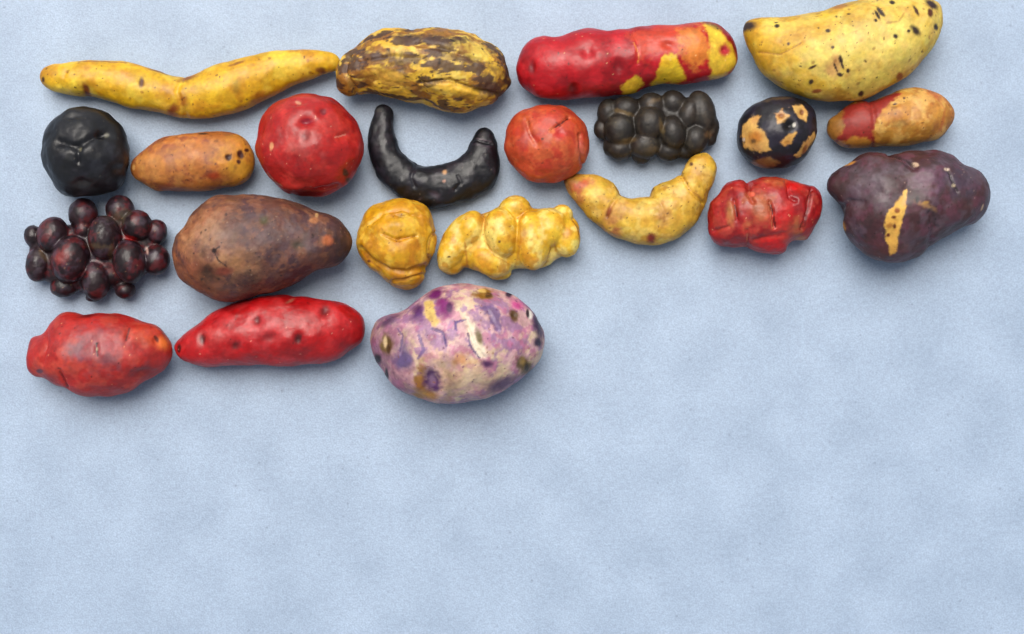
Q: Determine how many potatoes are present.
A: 22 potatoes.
